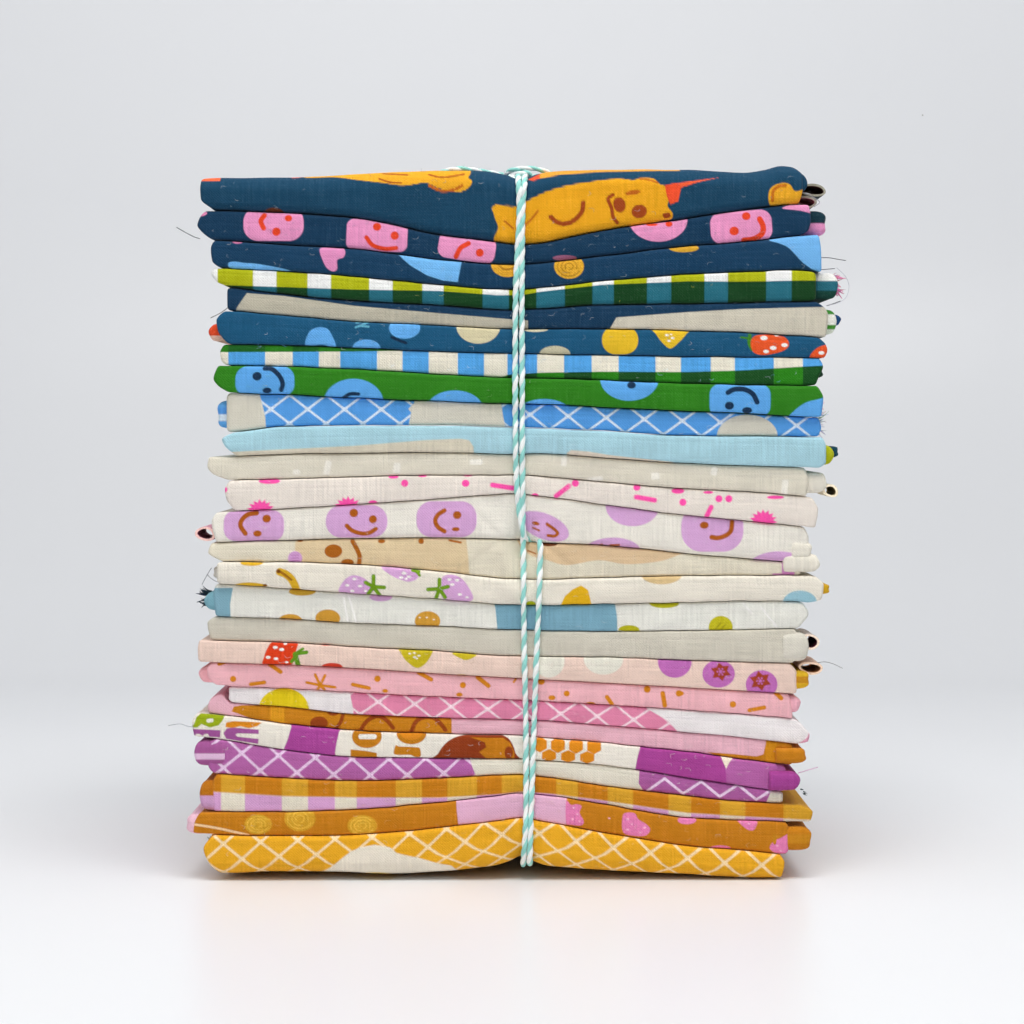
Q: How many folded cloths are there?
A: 26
